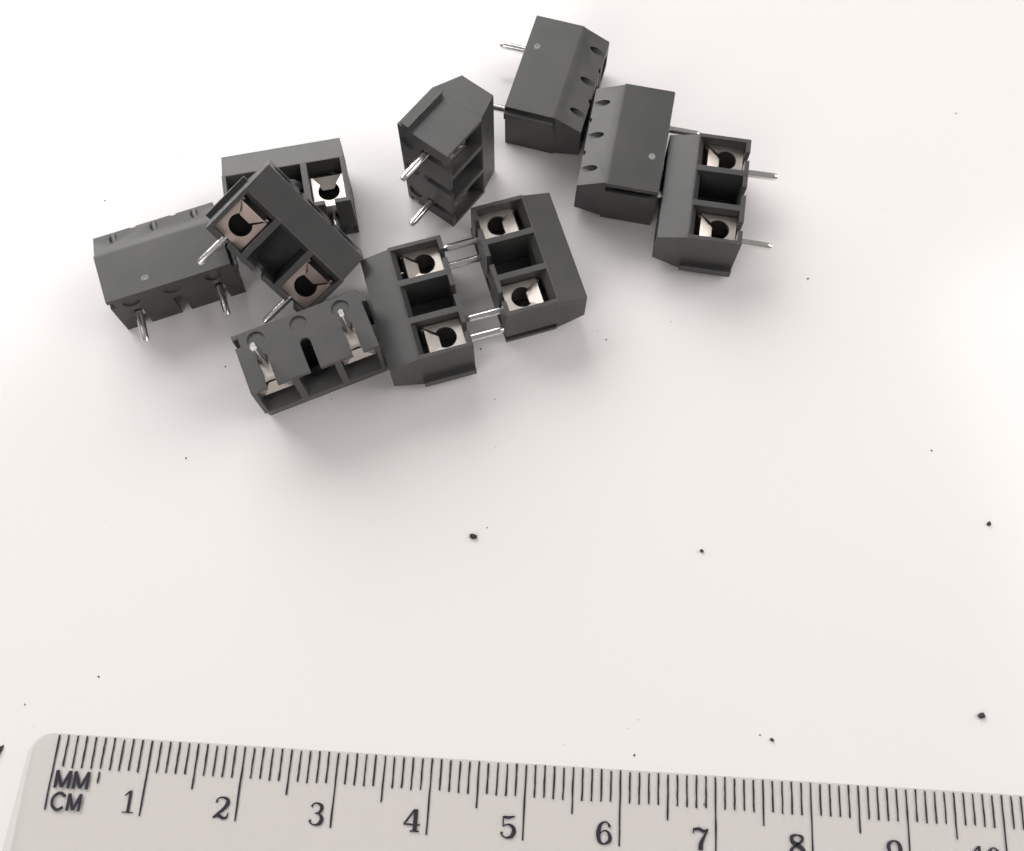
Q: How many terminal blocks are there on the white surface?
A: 10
